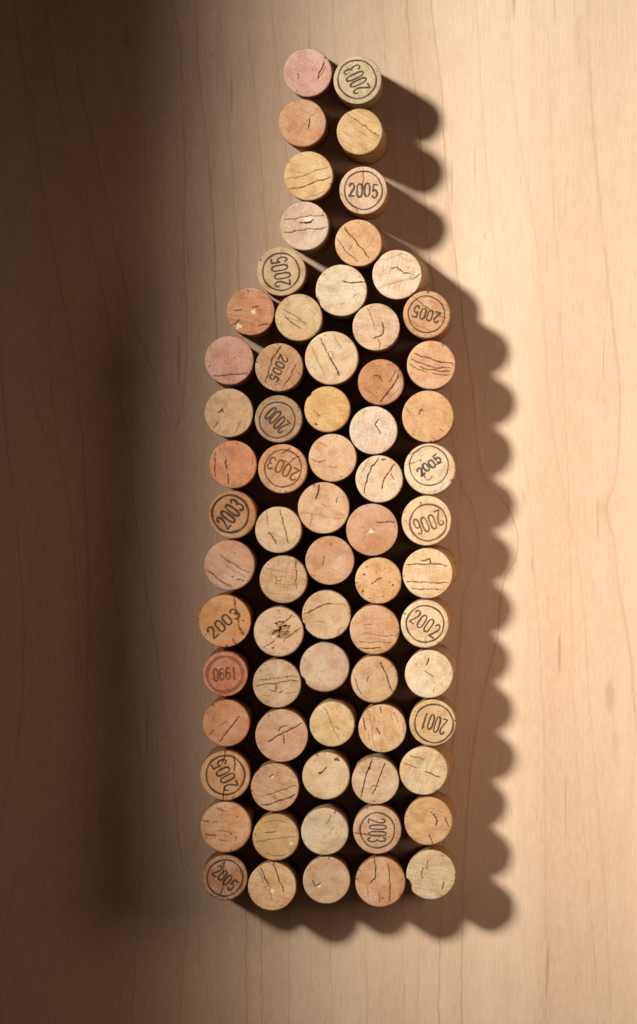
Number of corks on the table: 70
